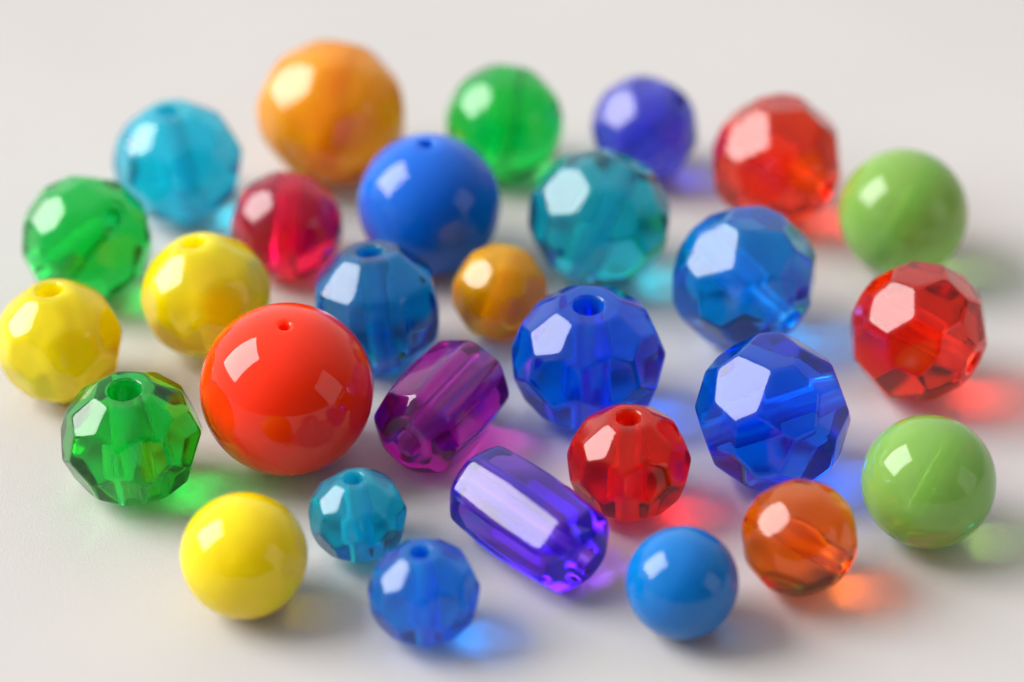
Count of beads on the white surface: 29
